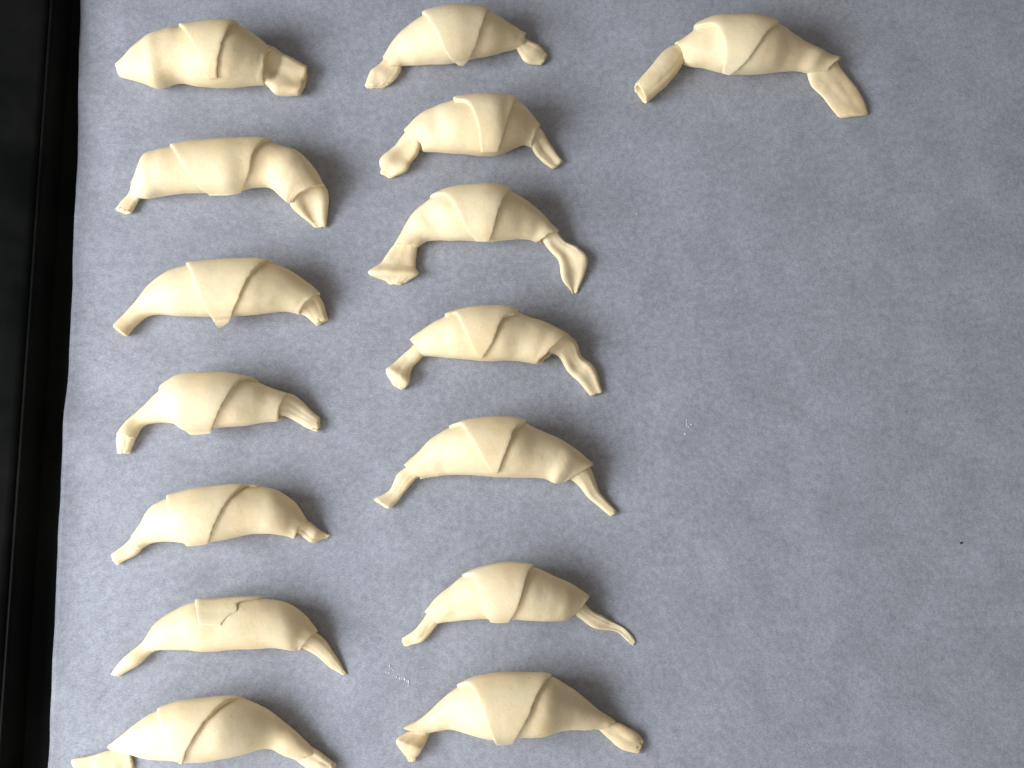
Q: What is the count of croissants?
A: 15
